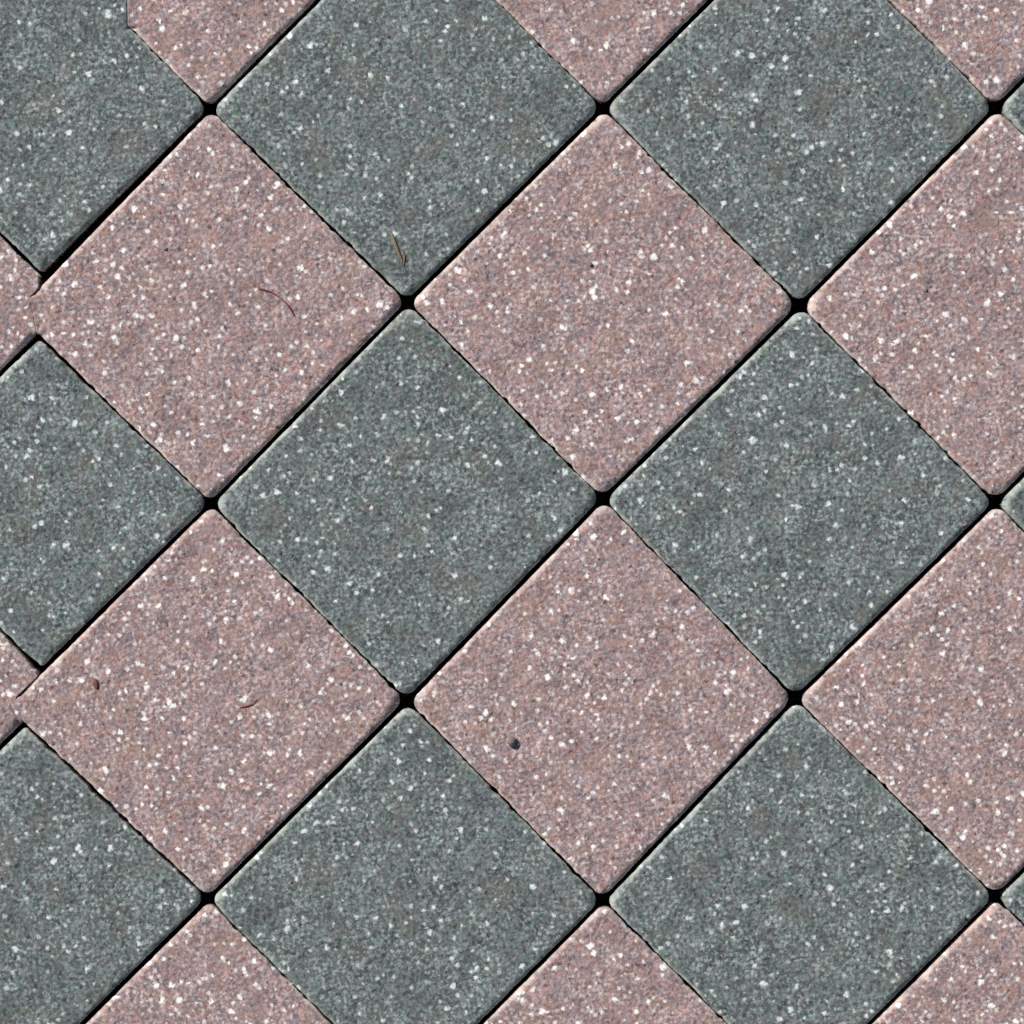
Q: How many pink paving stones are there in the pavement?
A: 14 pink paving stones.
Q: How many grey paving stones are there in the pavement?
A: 12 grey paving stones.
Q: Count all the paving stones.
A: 26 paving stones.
